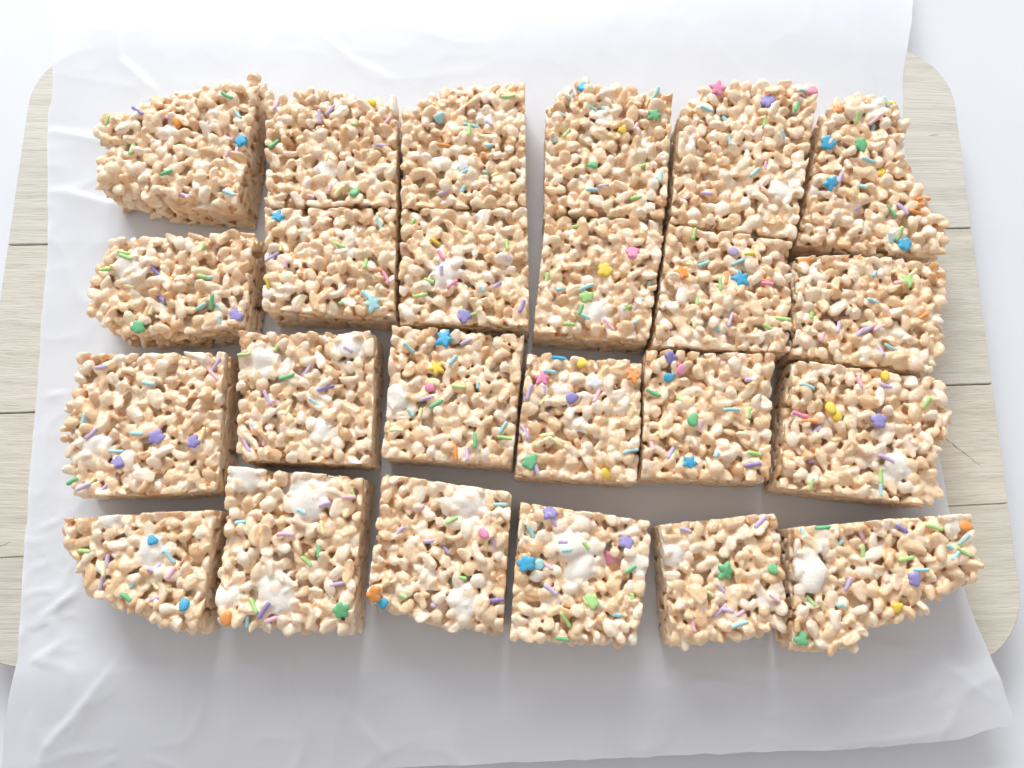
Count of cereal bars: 24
